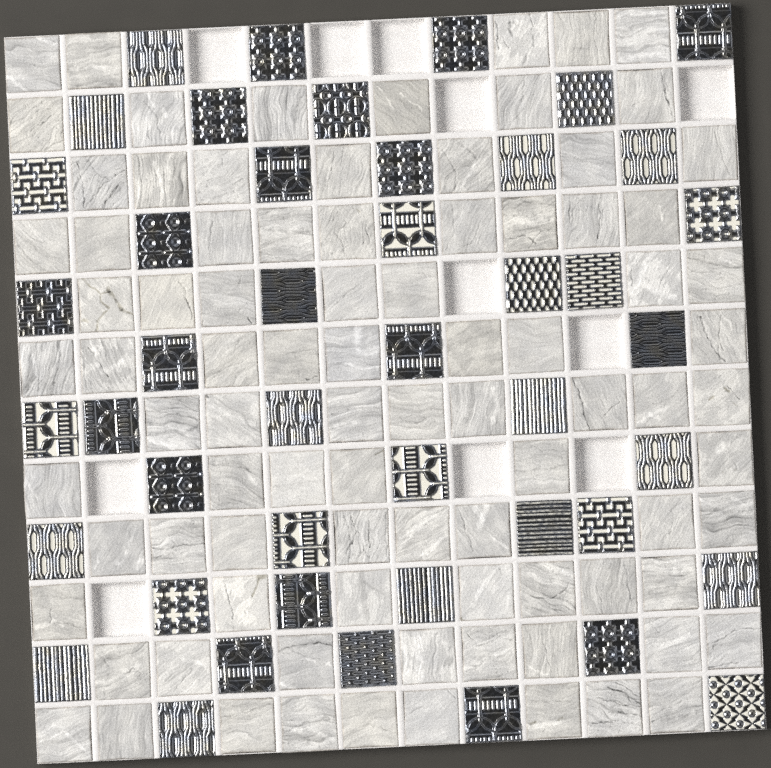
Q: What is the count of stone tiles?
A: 88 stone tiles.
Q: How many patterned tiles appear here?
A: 45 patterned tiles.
